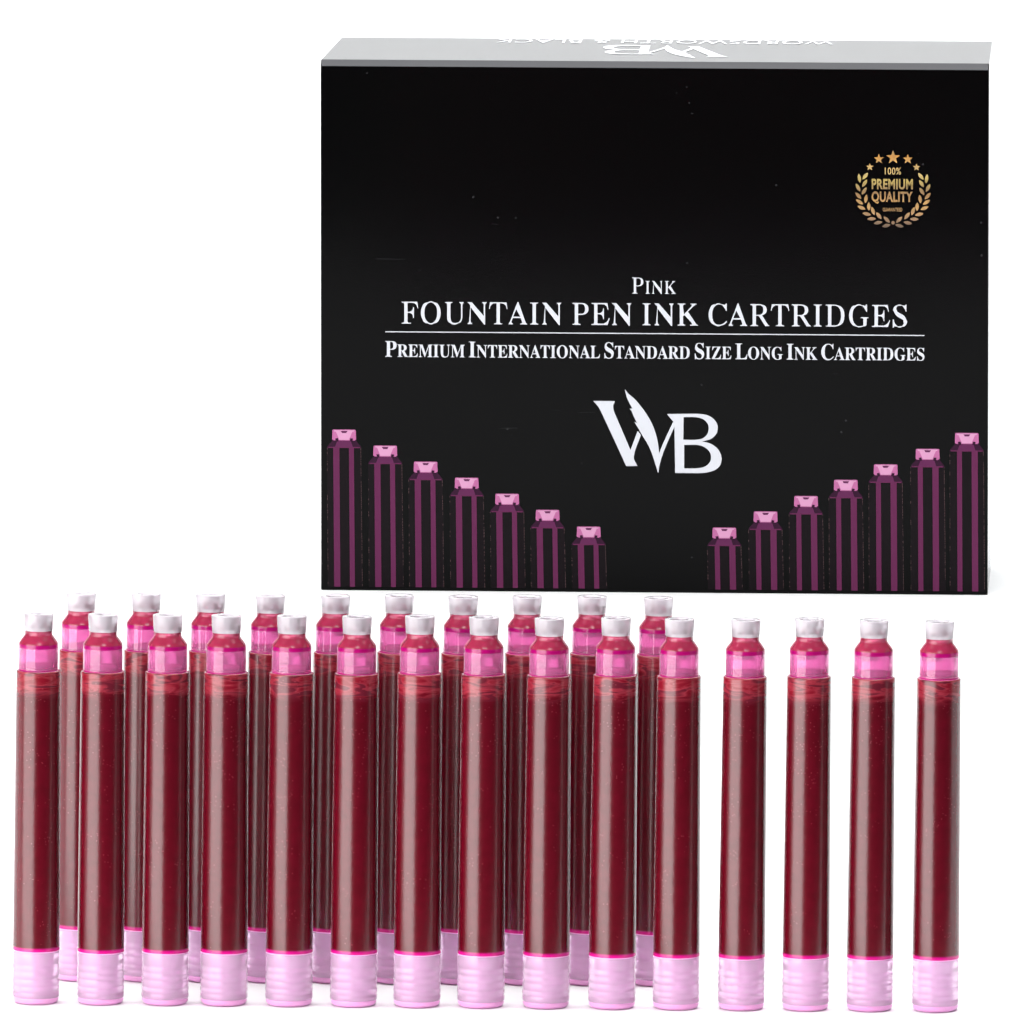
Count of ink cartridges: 25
